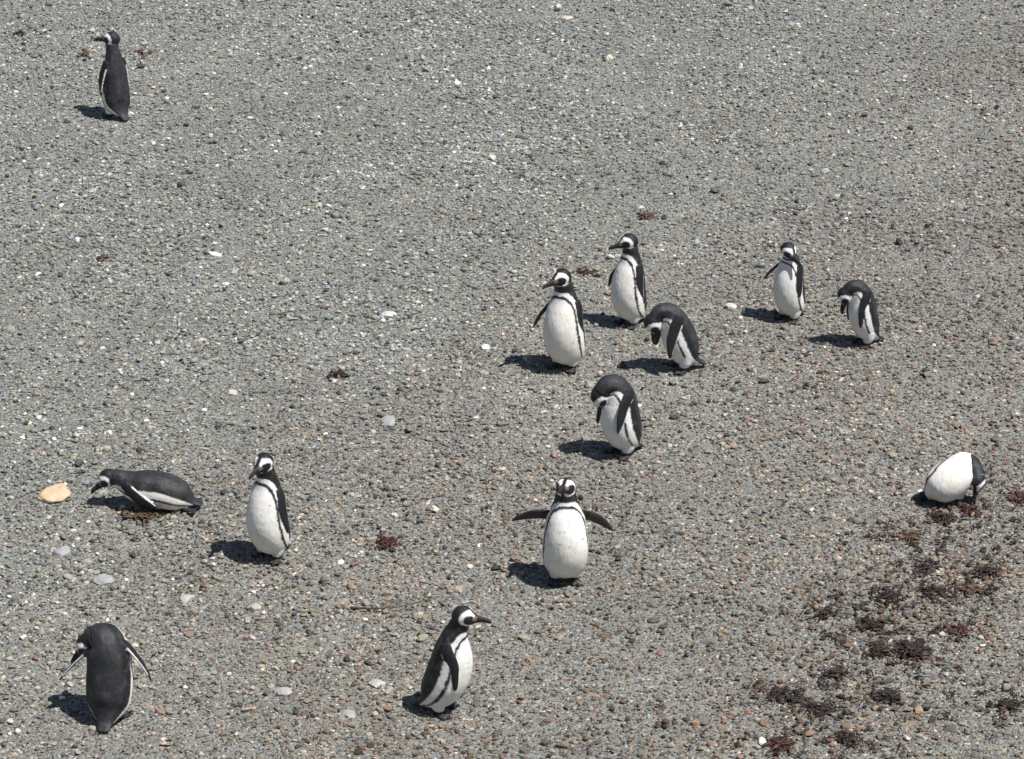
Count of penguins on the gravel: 13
